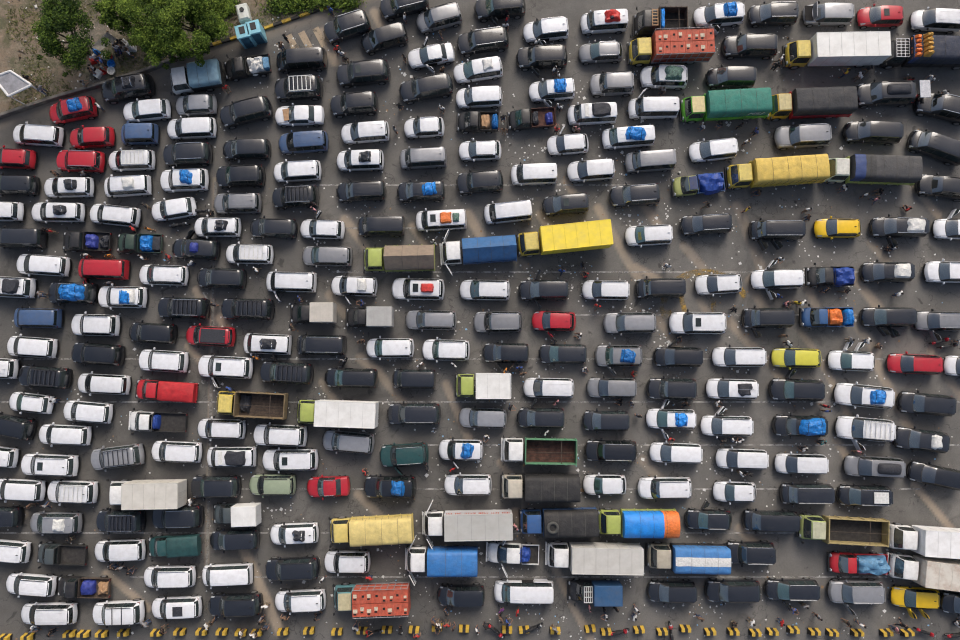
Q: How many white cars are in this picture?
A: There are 103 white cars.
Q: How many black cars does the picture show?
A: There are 86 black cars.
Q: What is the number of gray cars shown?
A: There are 22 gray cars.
